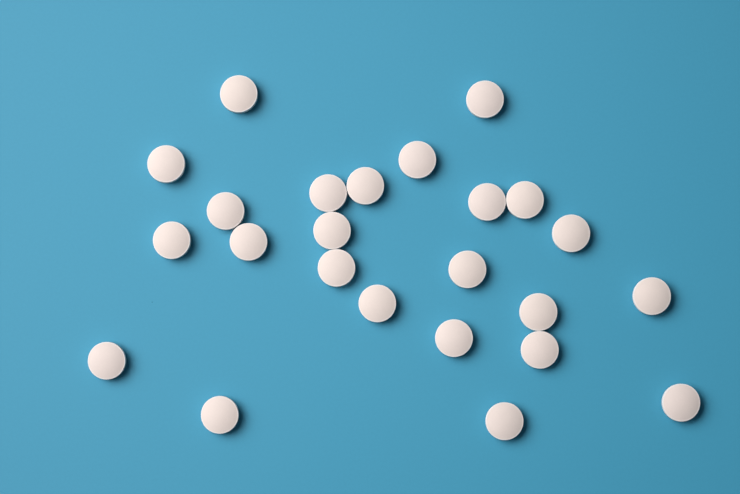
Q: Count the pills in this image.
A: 24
